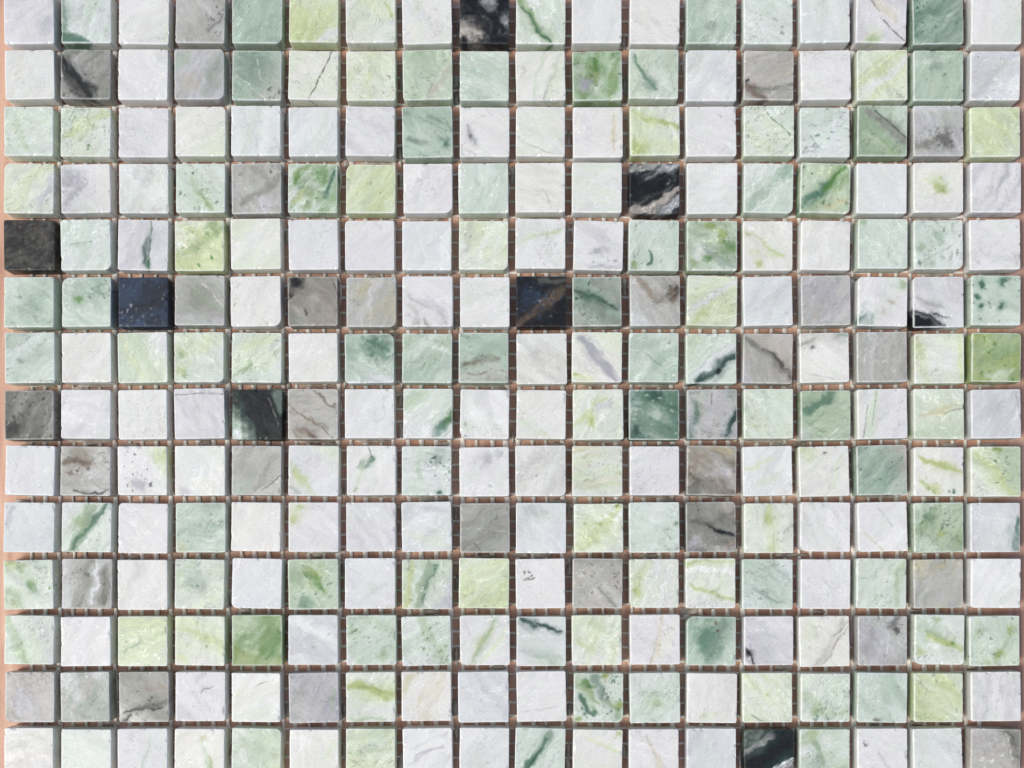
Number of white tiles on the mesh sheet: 115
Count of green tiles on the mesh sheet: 100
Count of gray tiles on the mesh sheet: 30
